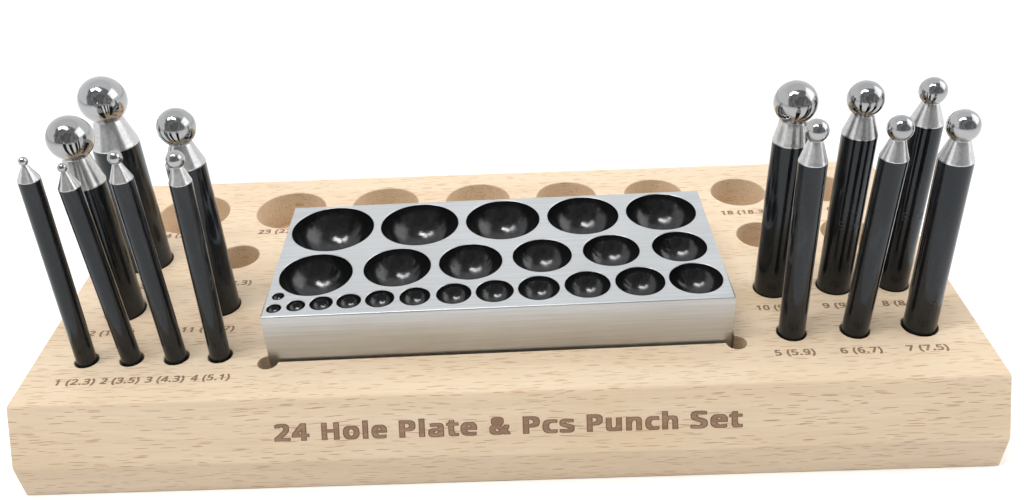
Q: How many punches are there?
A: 13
